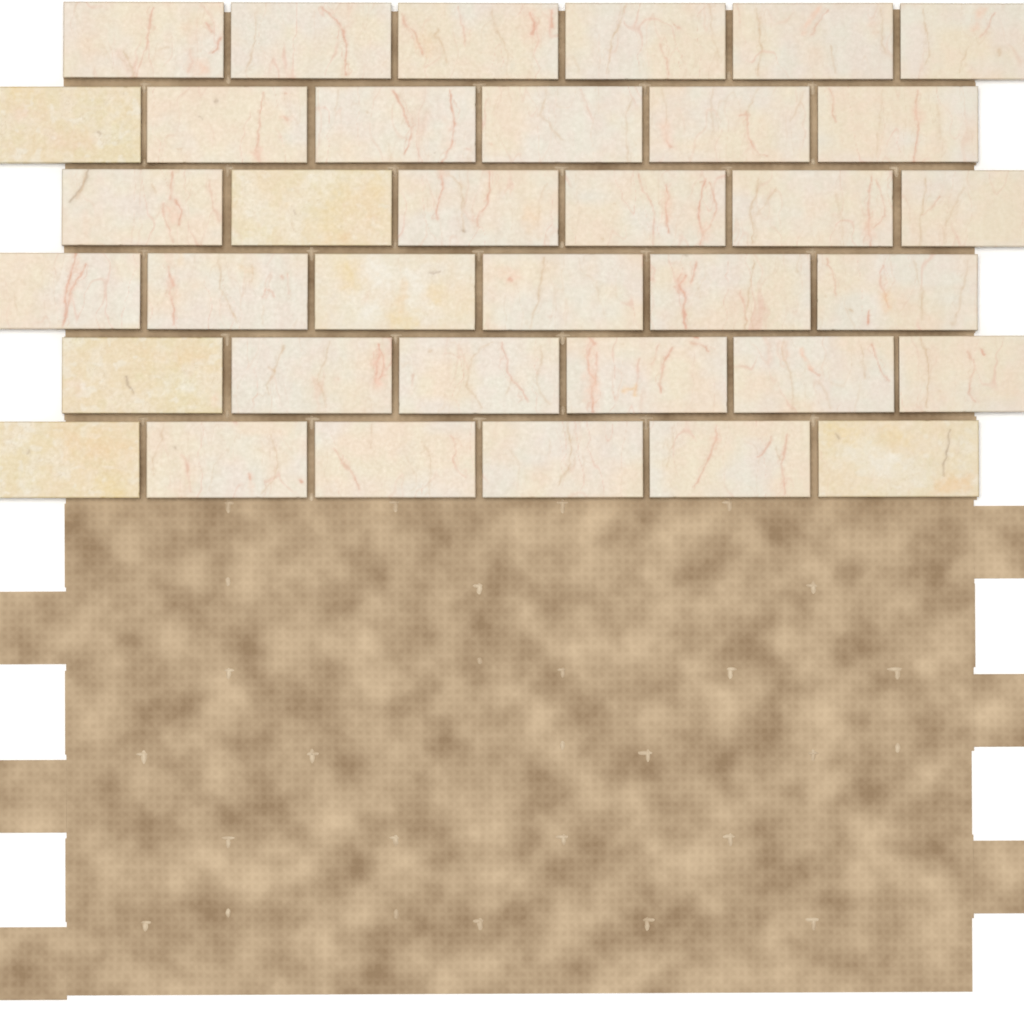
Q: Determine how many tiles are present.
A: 36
